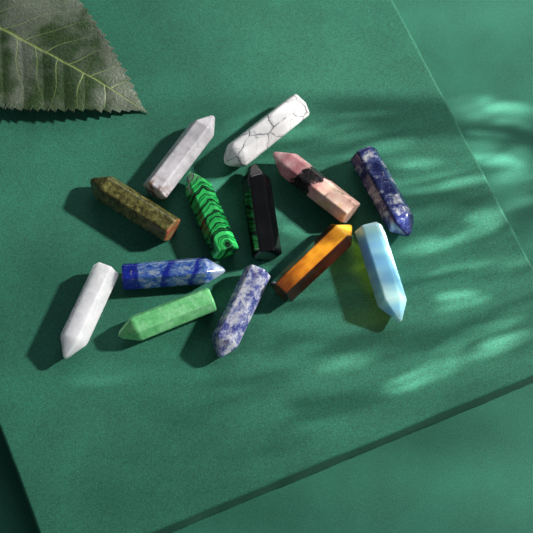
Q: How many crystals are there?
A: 13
